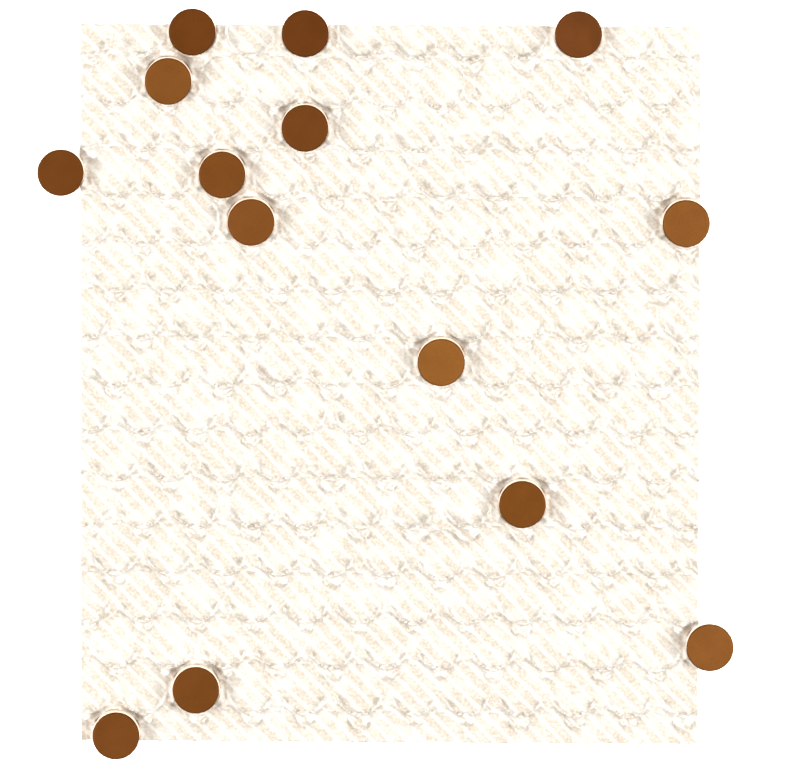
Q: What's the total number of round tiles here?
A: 14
